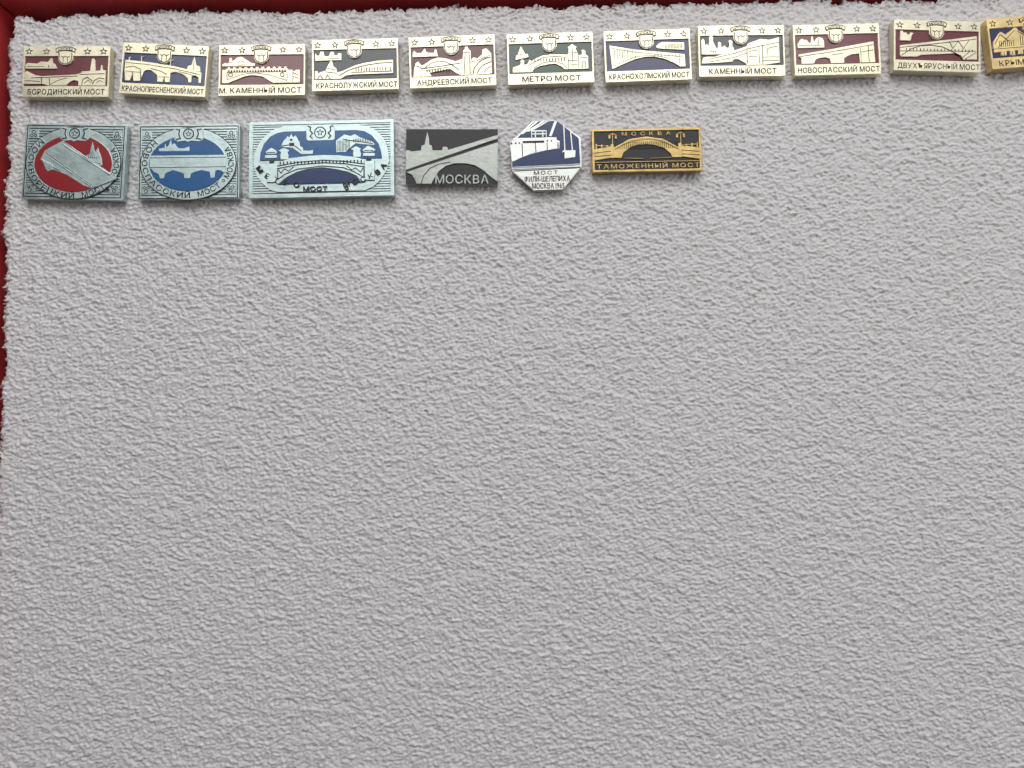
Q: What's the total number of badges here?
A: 17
